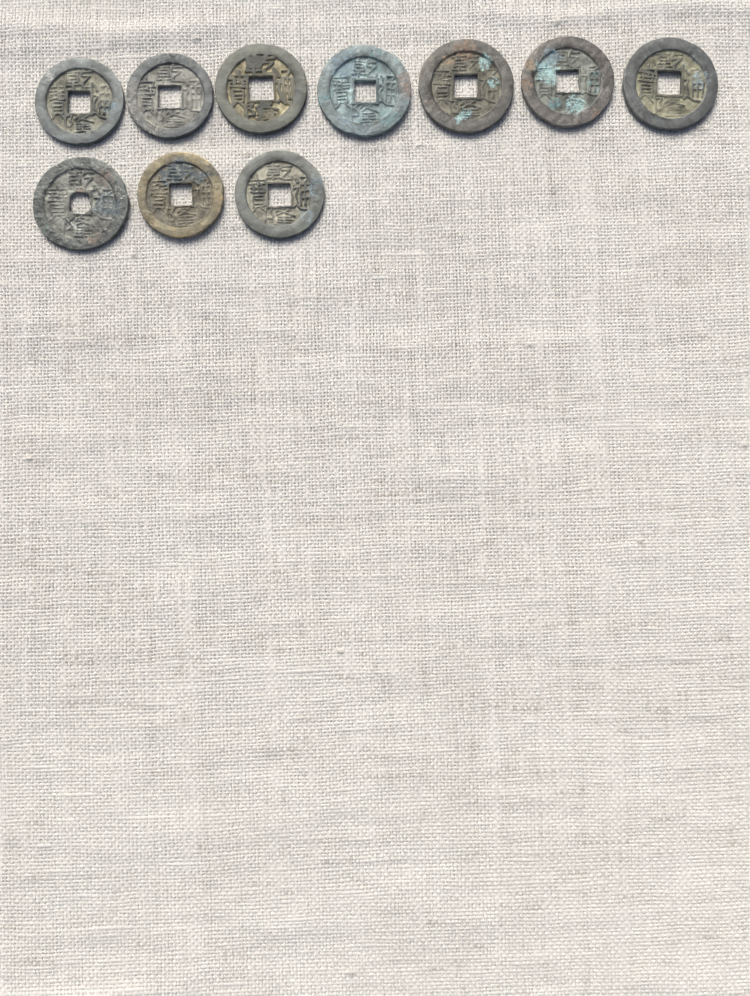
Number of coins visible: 10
